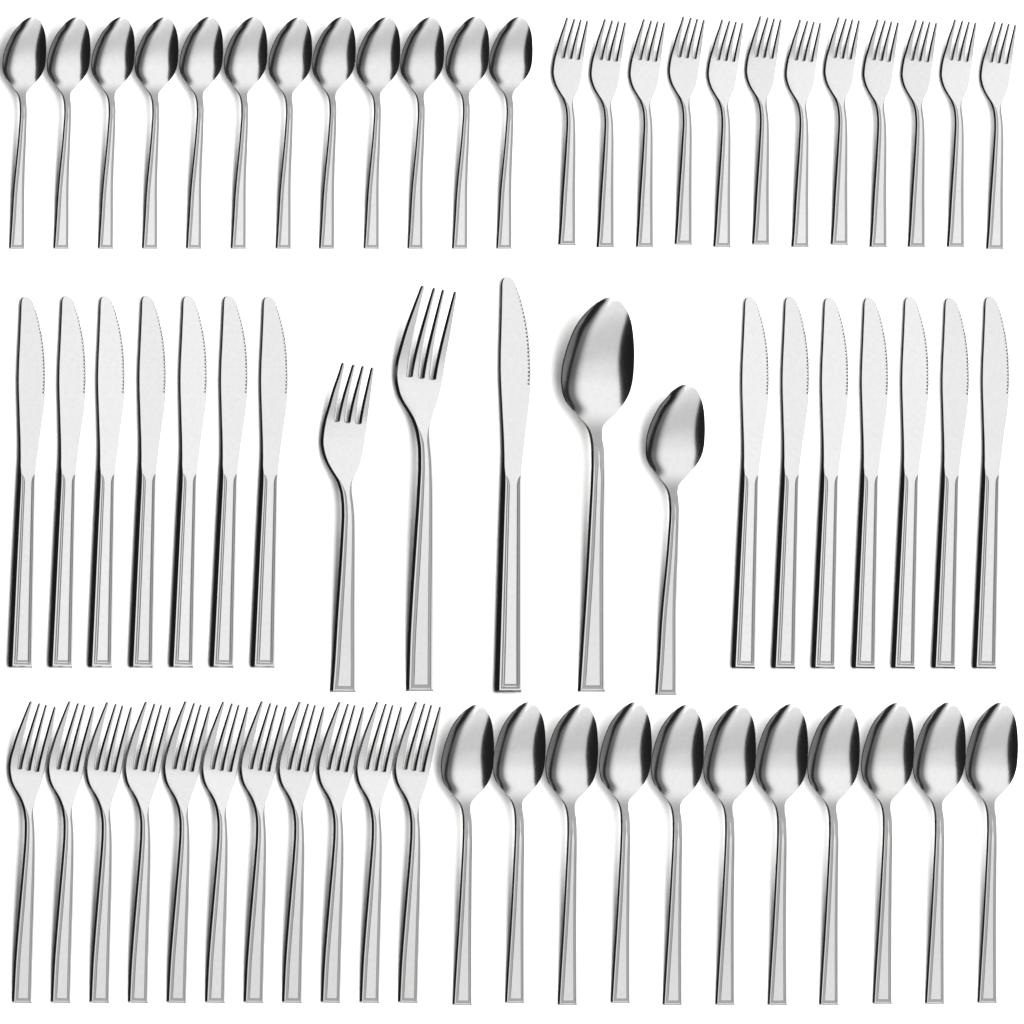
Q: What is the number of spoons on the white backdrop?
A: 25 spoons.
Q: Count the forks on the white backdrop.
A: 25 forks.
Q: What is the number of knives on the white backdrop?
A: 15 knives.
